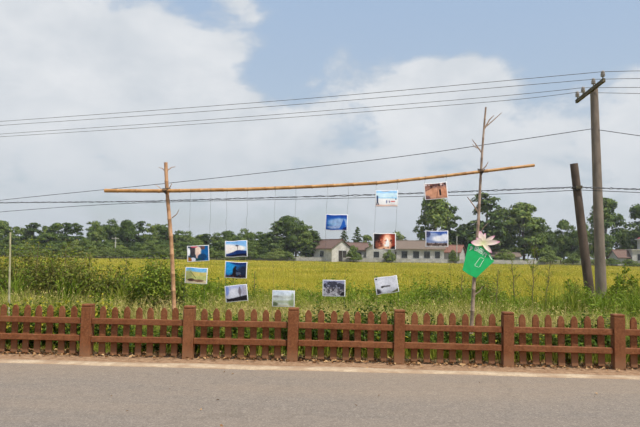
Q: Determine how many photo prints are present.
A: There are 13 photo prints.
